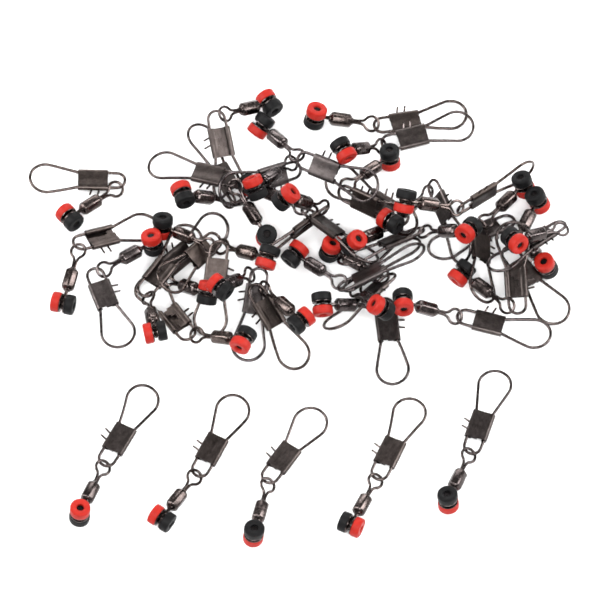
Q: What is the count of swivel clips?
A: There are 39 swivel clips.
